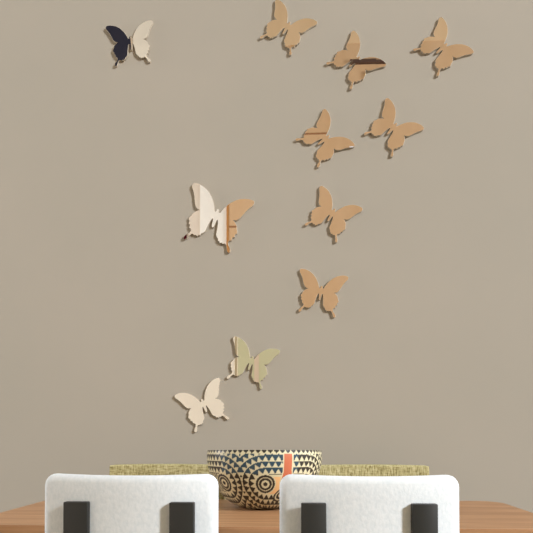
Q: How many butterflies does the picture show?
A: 11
